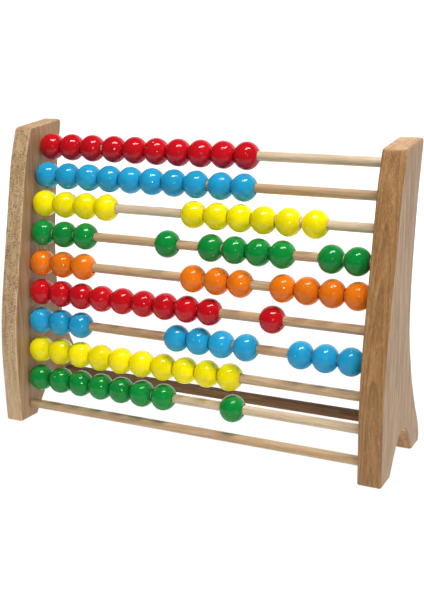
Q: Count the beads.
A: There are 88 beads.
